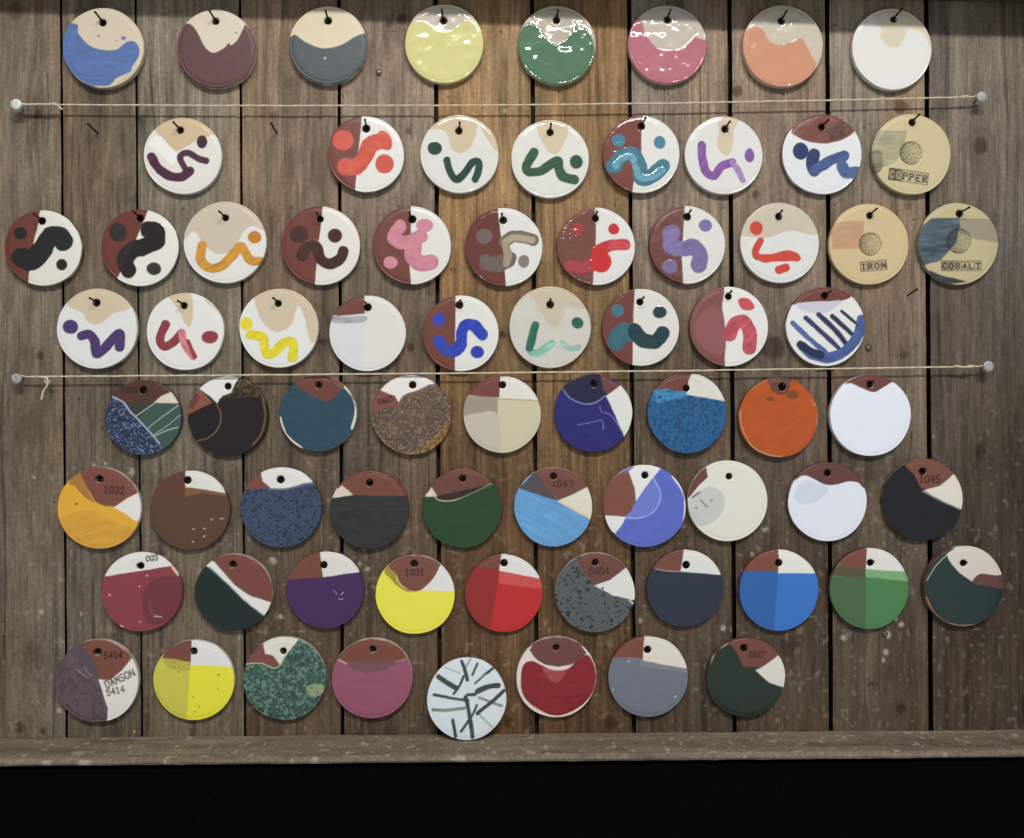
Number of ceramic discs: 73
